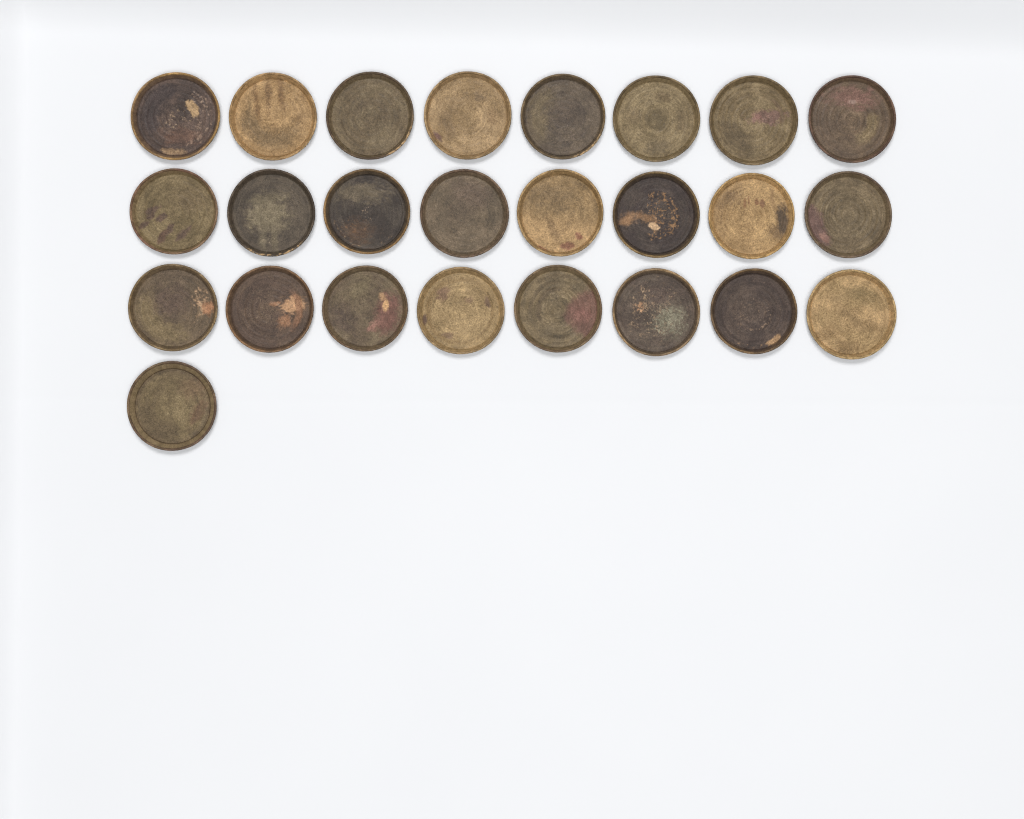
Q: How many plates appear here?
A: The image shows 25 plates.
